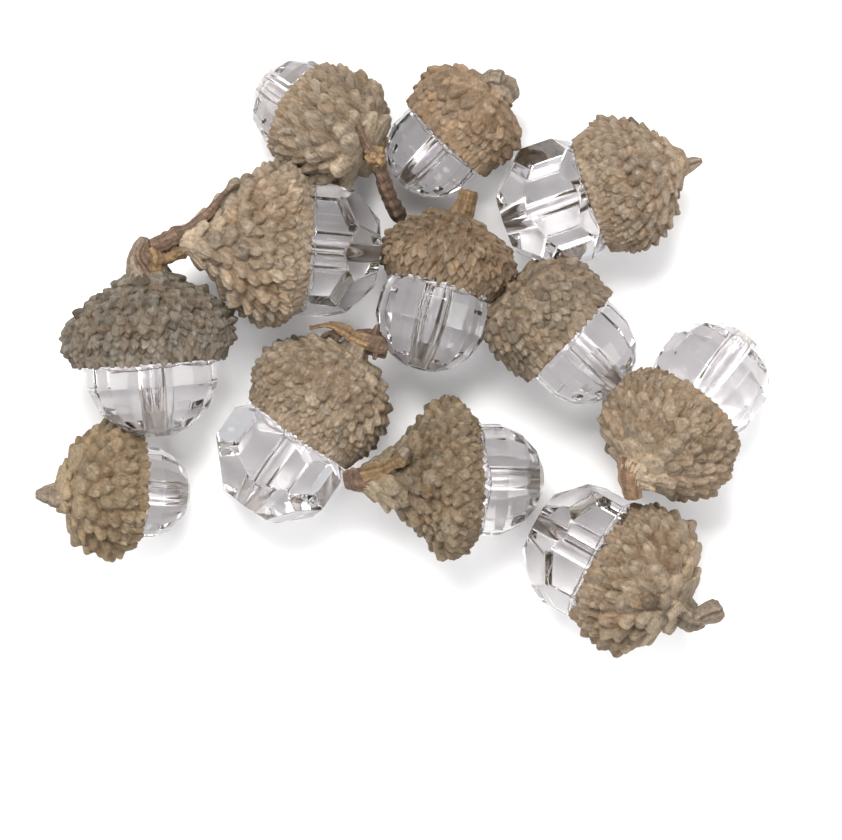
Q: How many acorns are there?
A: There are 12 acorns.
